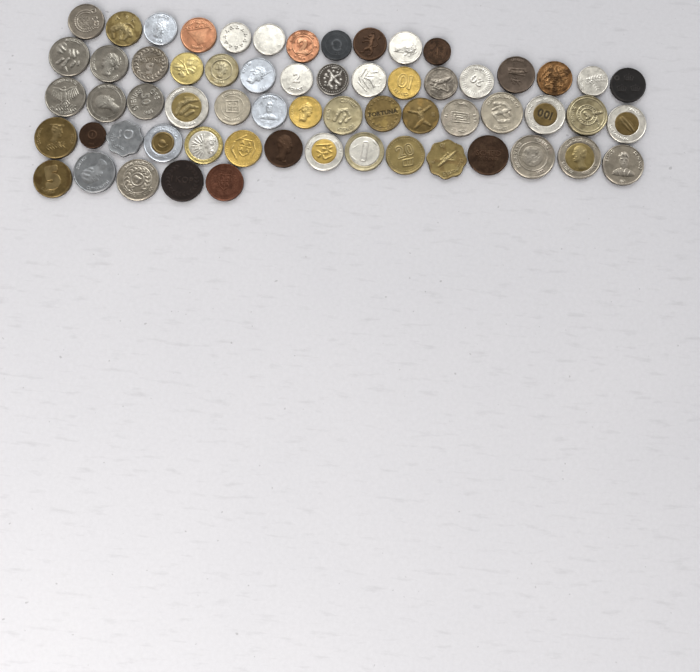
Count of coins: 62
